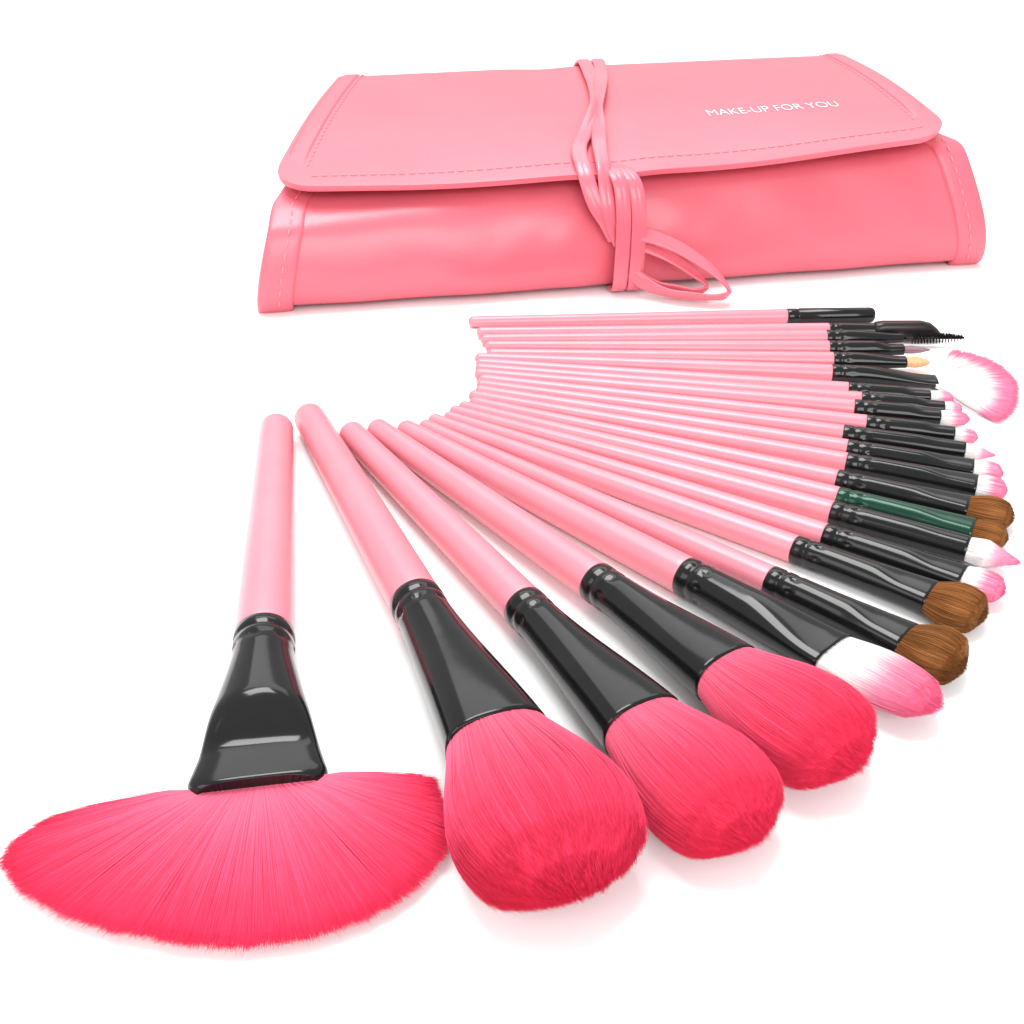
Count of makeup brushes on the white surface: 24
